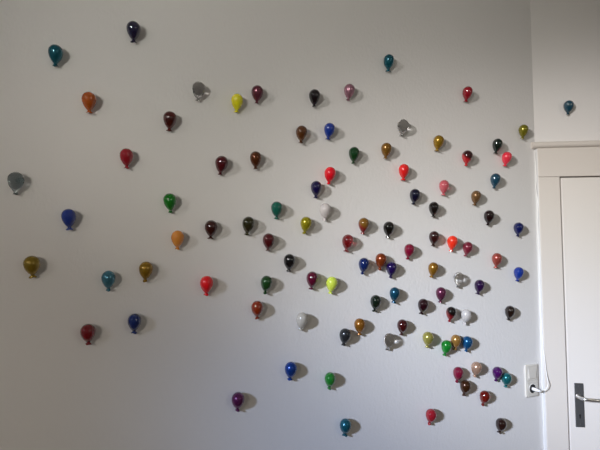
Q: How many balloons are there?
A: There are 99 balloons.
